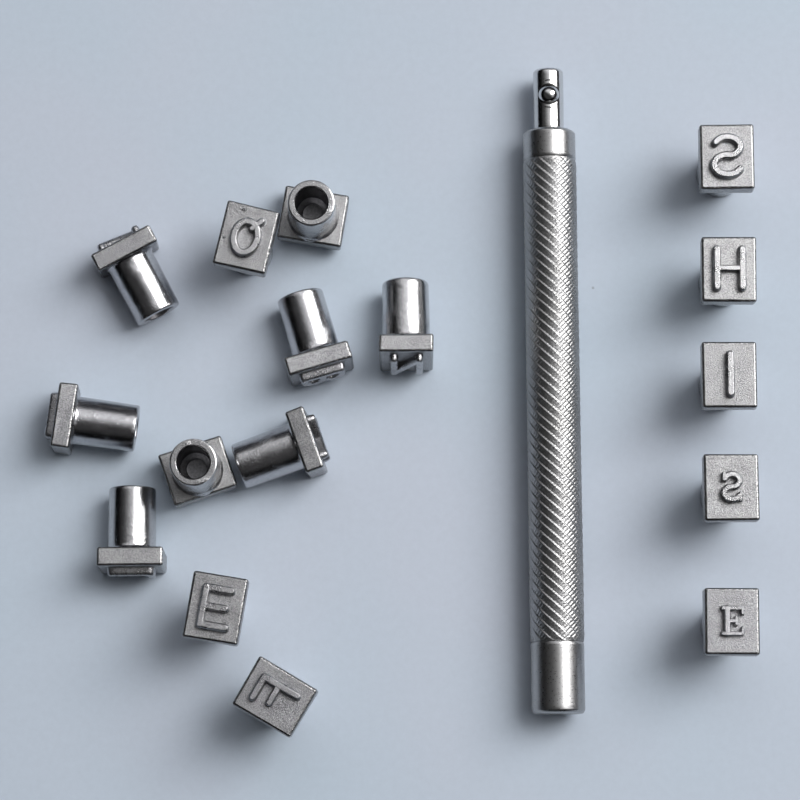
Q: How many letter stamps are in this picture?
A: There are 16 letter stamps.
